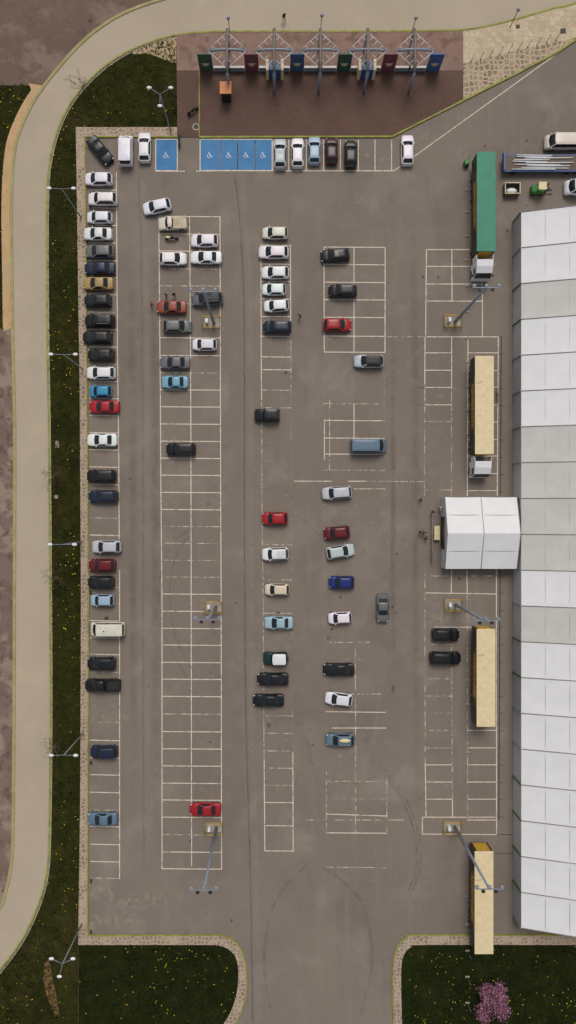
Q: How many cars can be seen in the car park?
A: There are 73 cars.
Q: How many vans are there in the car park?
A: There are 5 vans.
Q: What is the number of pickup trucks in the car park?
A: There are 2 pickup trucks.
